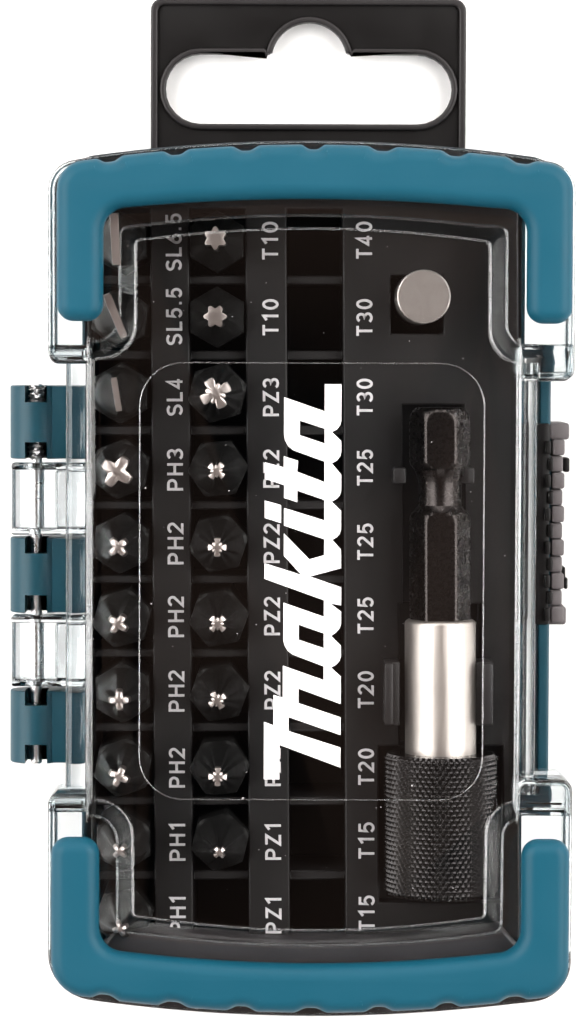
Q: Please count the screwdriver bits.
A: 19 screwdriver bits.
